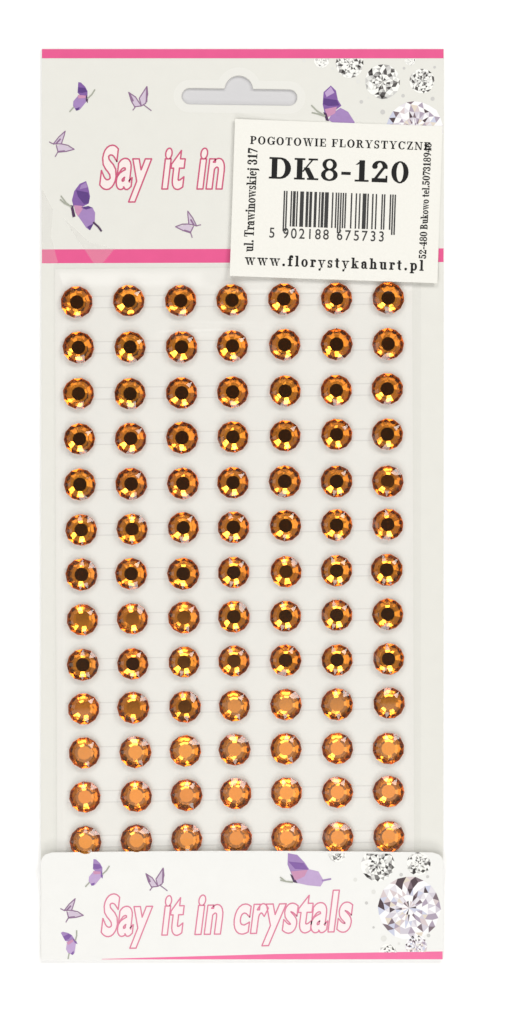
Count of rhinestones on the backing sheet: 91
